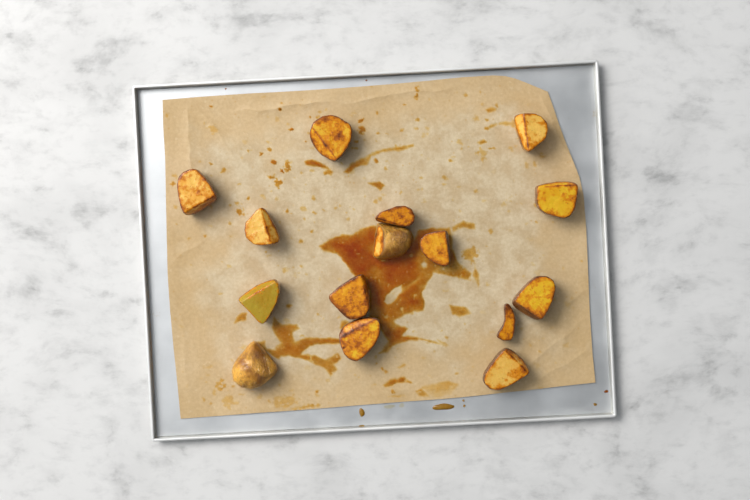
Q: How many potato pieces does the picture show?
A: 15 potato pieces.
